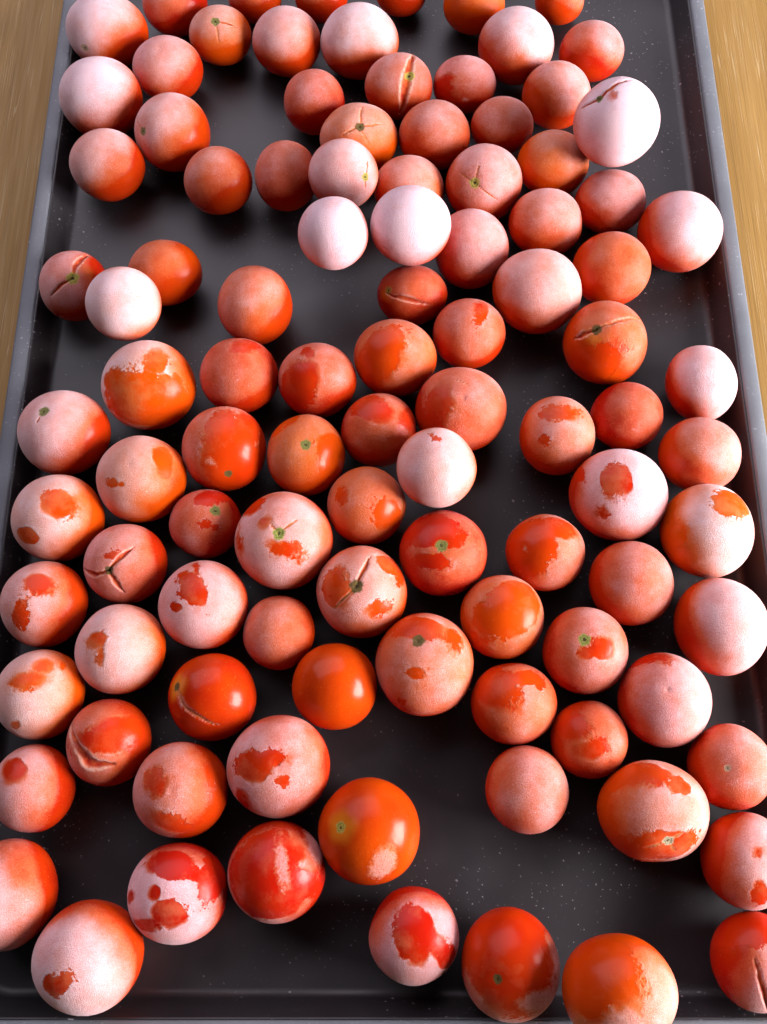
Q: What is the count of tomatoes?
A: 102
